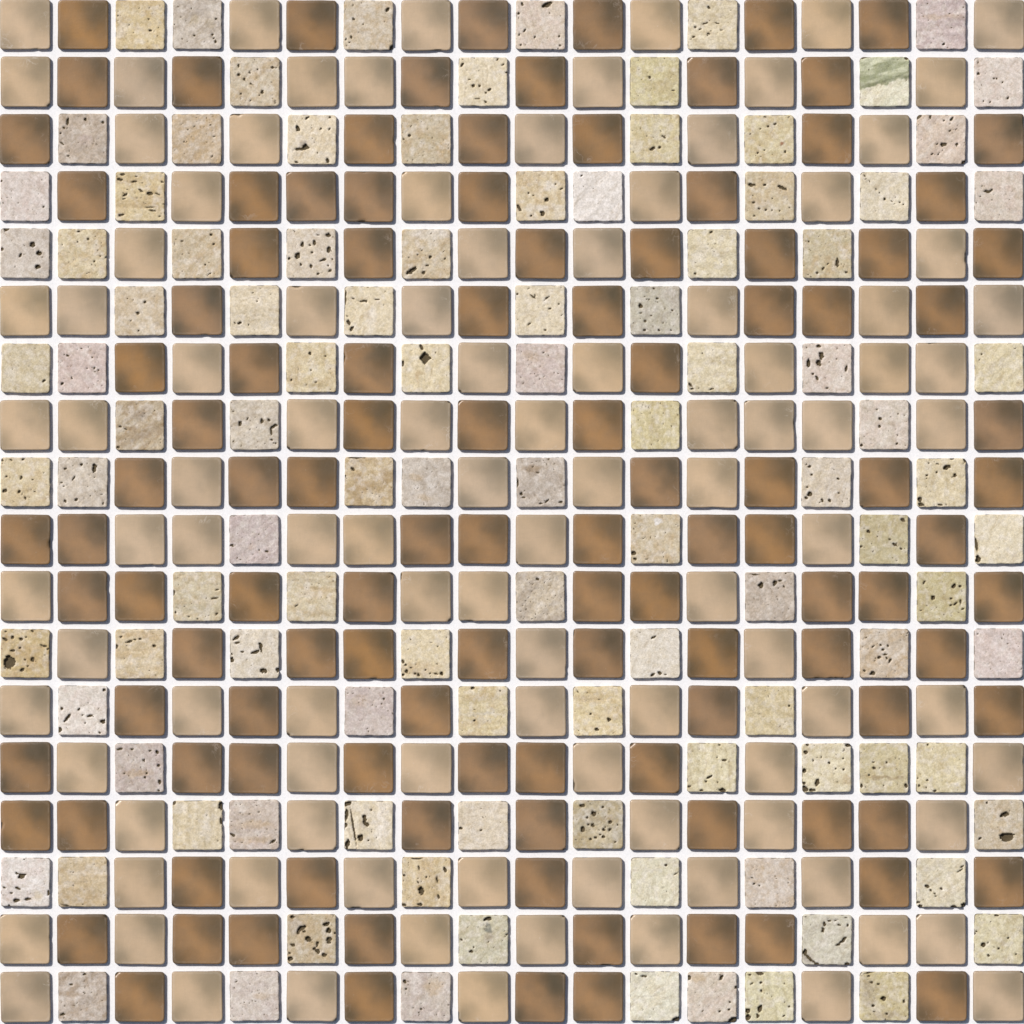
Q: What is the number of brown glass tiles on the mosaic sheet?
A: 116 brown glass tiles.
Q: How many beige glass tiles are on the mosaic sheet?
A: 103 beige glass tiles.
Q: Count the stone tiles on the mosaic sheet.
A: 105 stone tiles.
